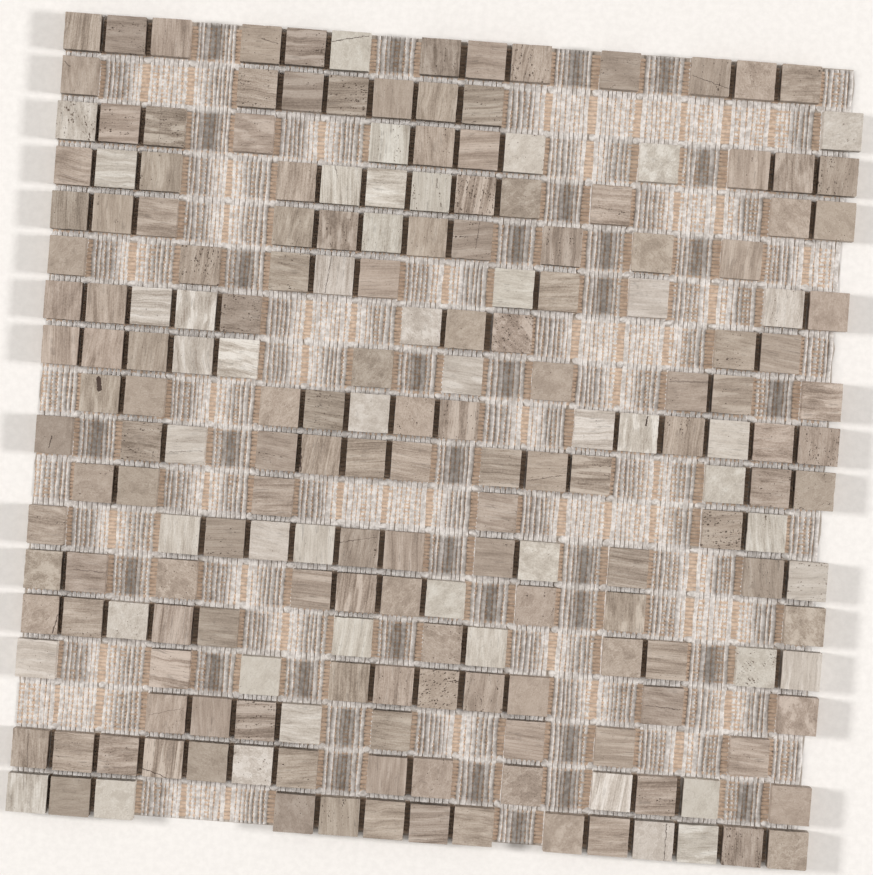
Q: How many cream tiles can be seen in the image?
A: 49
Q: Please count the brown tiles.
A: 150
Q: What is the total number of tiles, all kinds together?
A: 199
